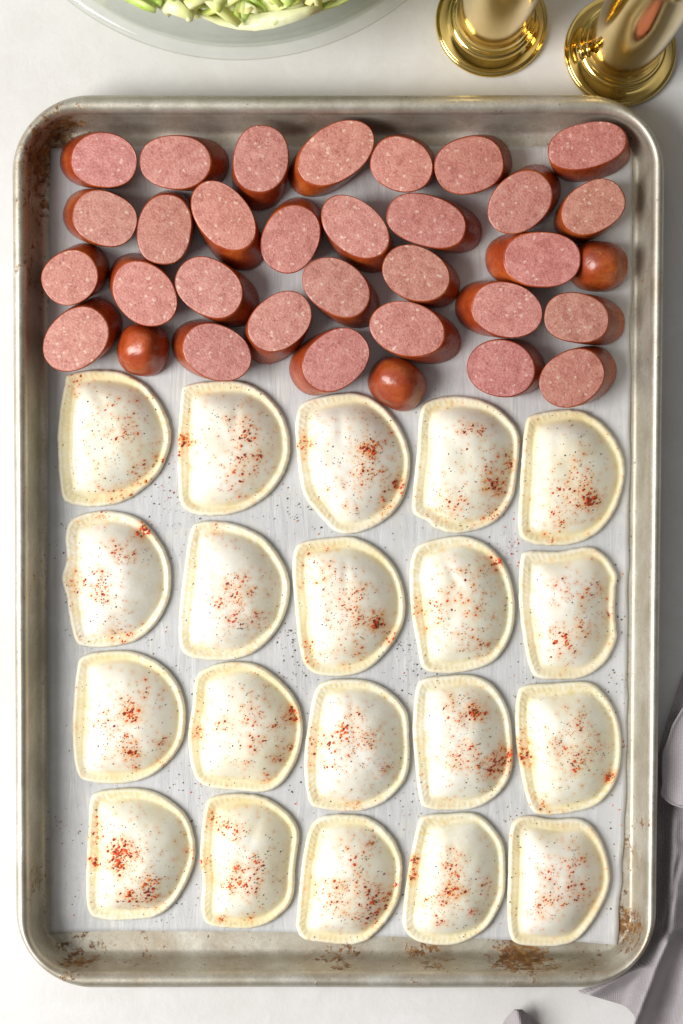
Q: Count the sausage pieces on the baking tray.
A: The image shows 33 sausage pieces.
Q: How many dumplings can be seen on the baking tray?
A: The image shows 20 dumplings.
